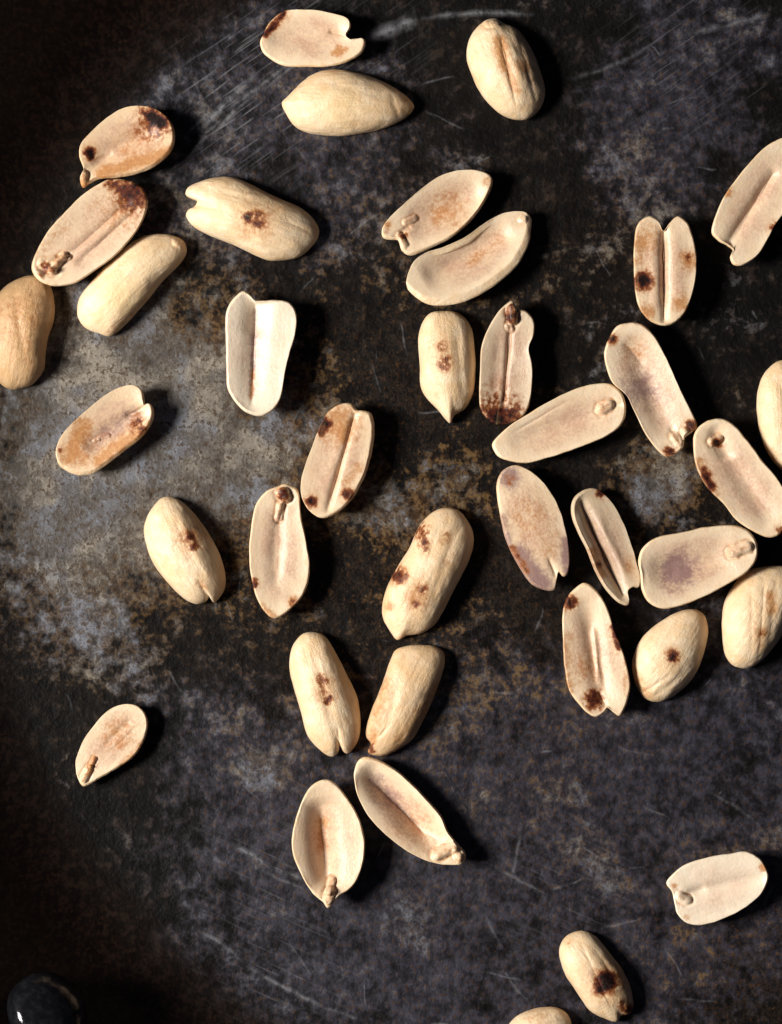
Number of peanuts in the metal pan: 38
